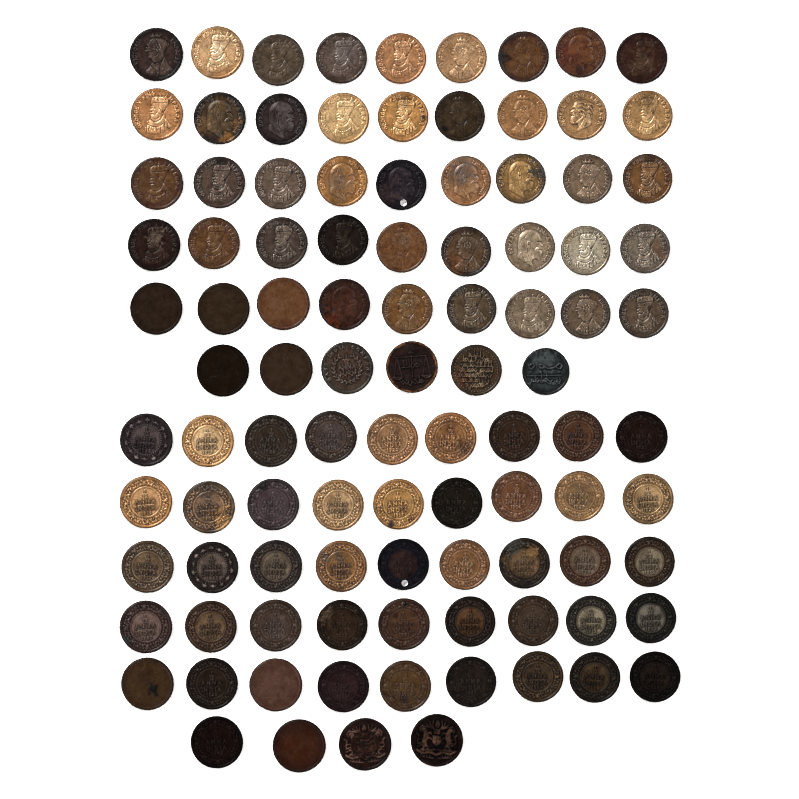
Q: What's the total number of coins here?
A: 100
